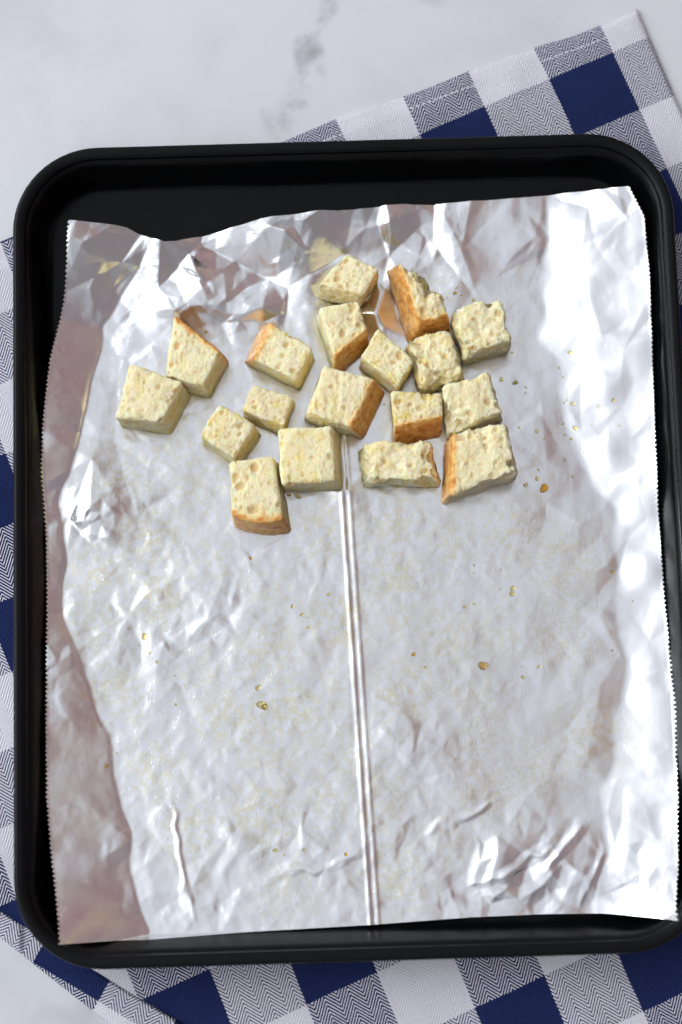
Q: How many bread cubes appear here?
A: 18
